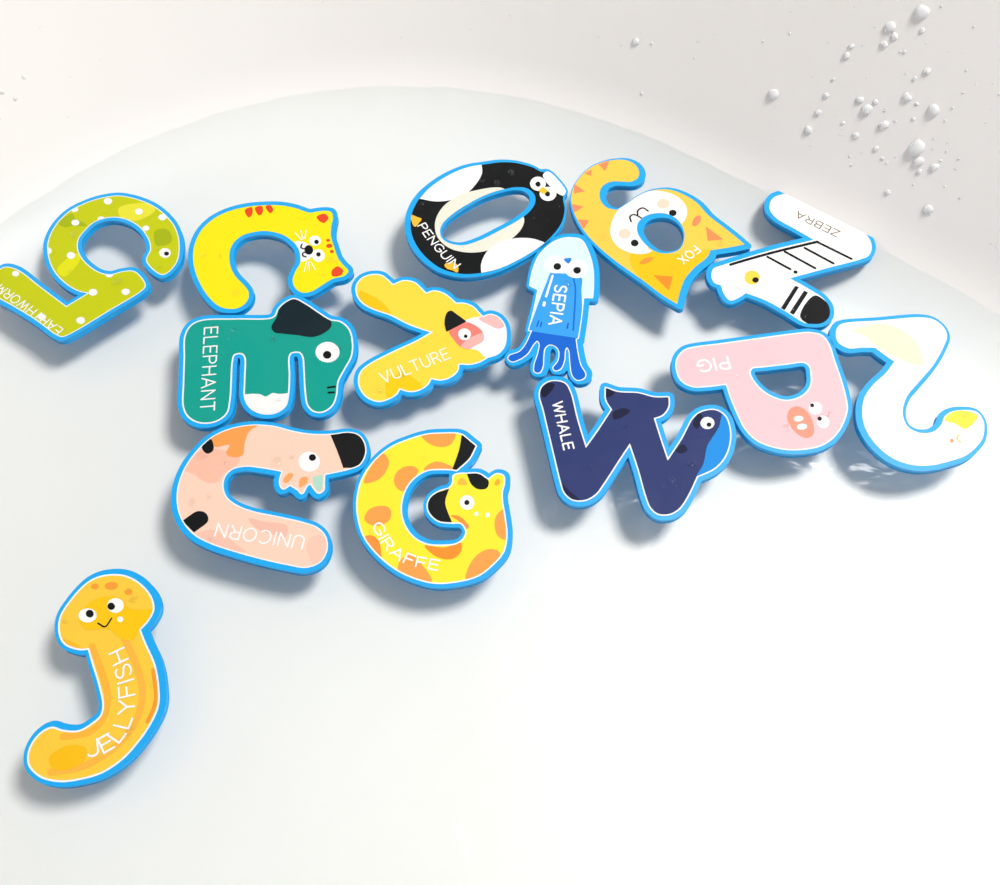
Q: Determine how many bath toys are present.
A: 14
